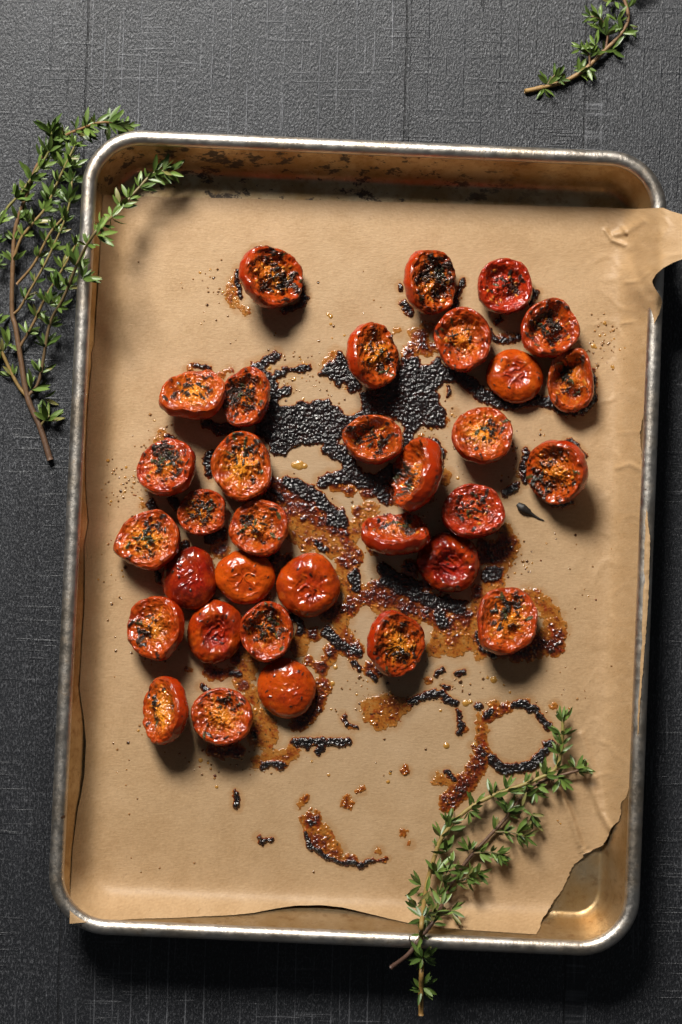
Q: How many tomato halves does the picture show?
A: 33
